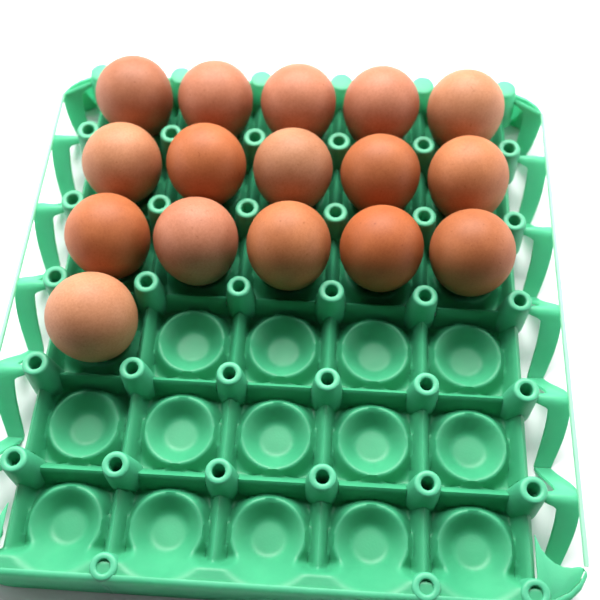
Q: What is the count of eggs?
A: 16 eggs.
